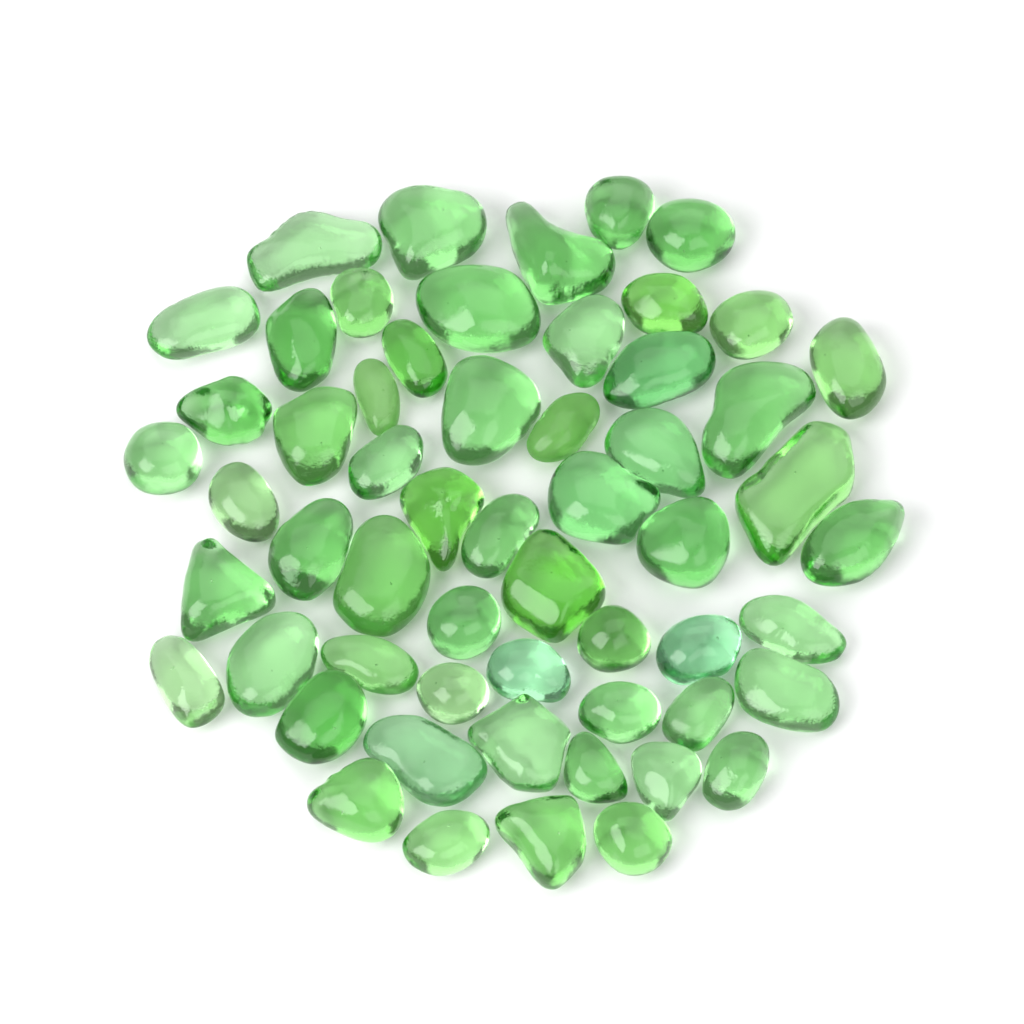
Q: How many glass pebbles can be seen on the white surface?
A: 57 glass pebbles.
